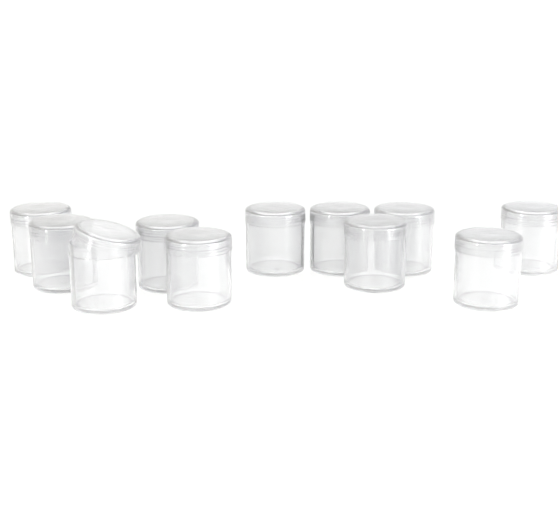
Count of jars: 11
